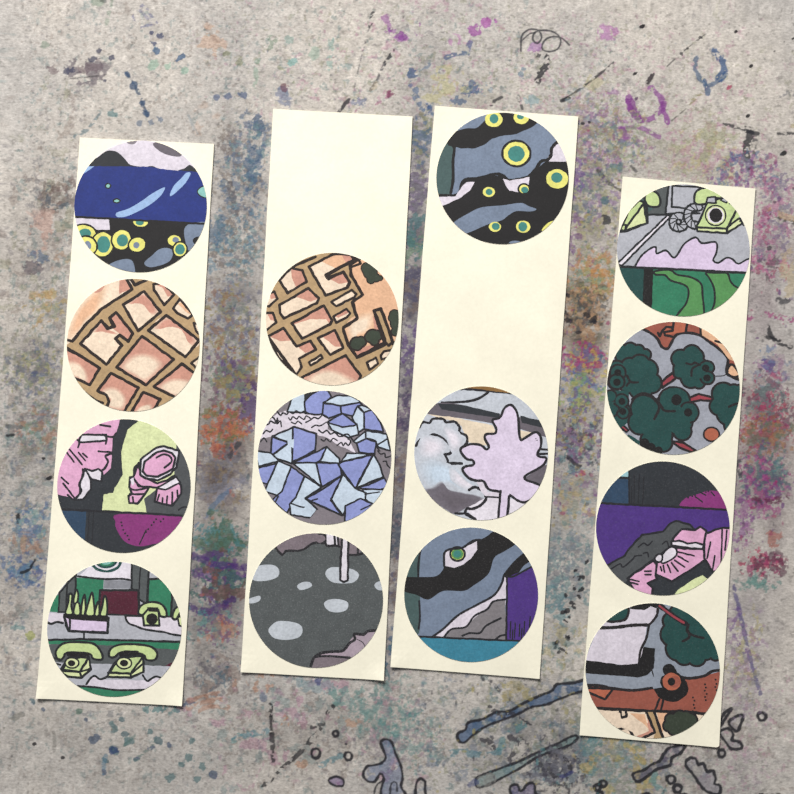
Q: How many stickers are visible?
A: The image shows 14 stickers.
